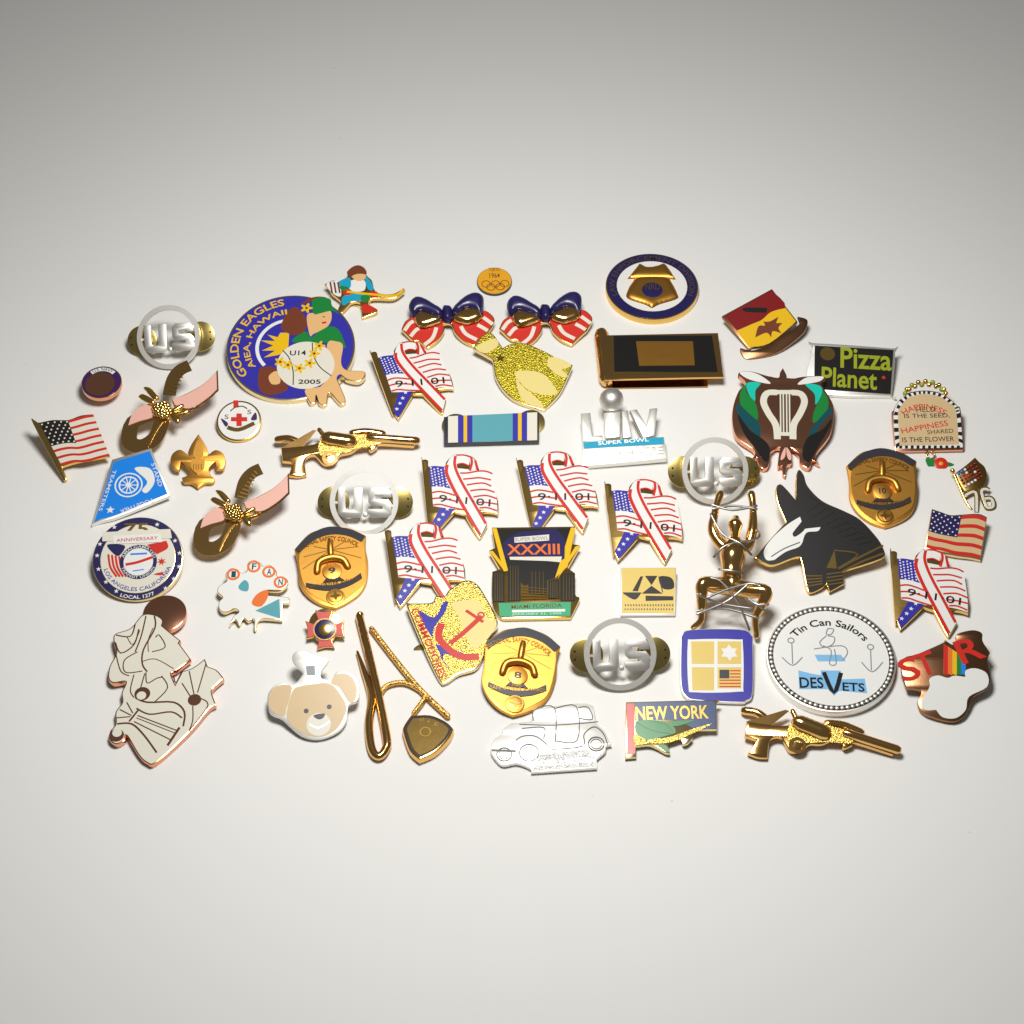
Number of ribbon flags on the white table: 6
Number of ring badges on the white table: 4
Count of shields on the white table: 3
